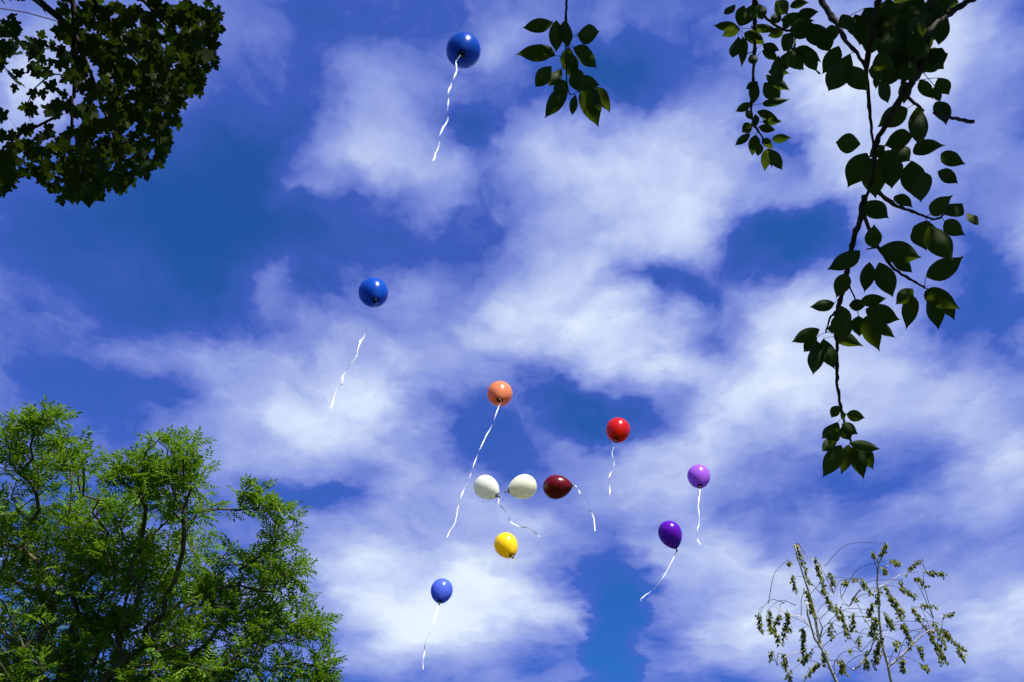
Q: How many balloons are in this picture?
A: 11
